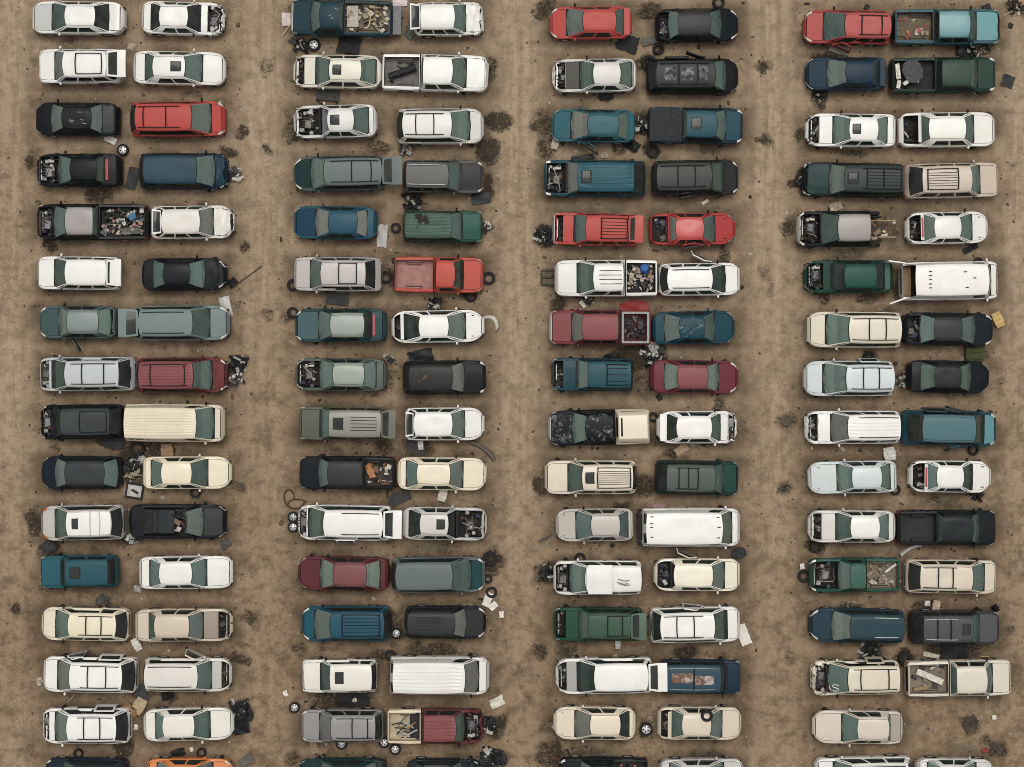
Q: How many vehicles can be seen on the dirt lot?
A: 127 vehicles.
